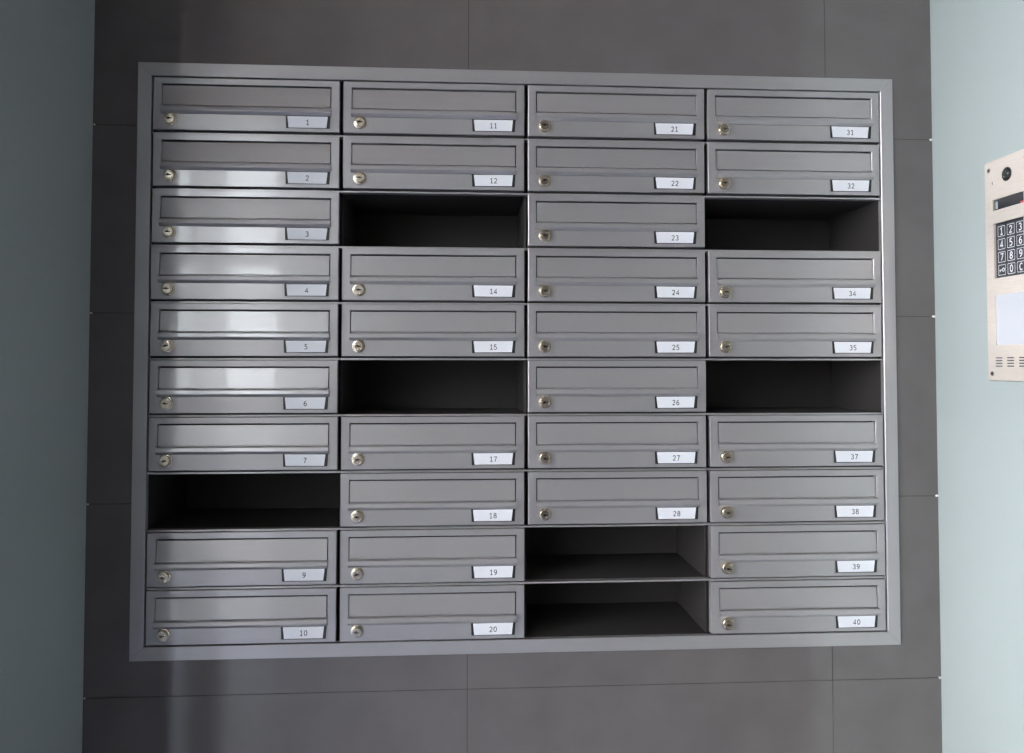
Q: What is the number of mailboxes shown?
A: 33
